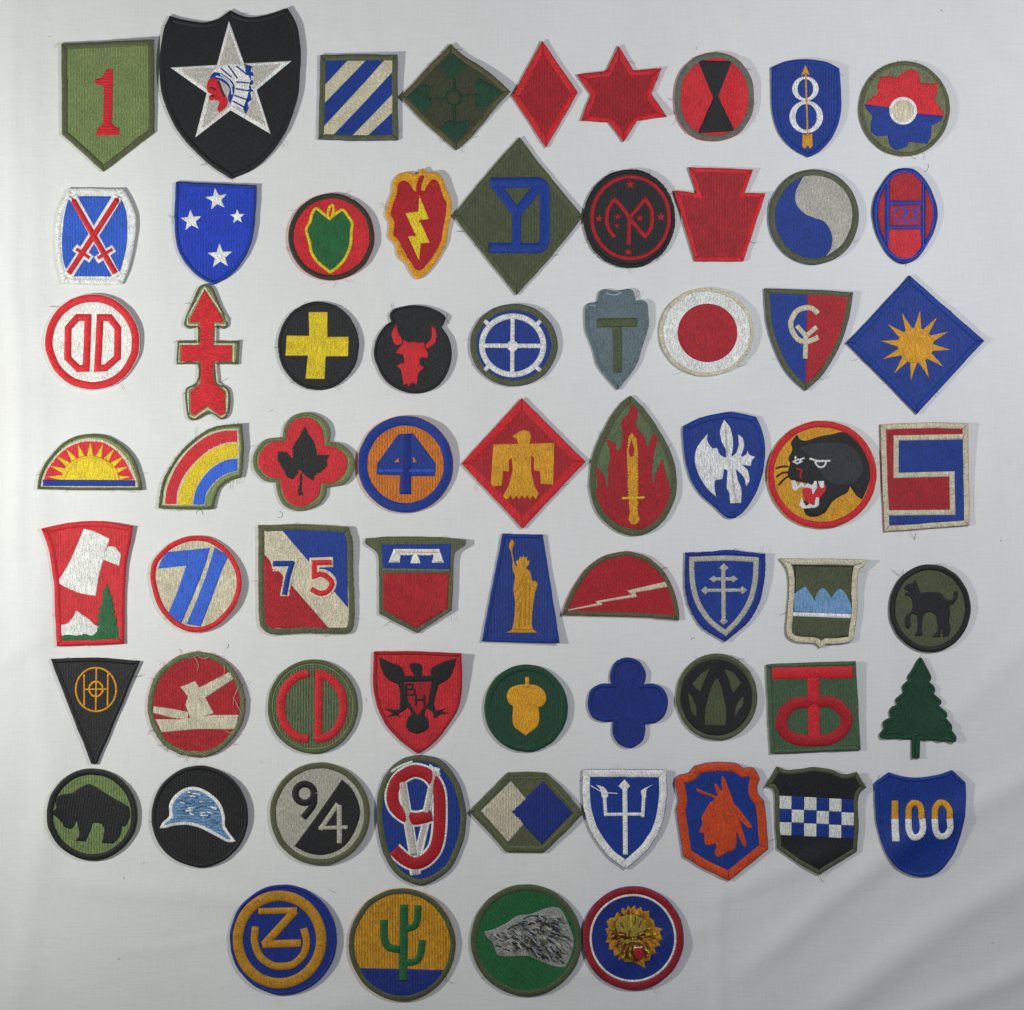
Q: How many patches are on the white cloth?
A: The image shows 67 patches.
